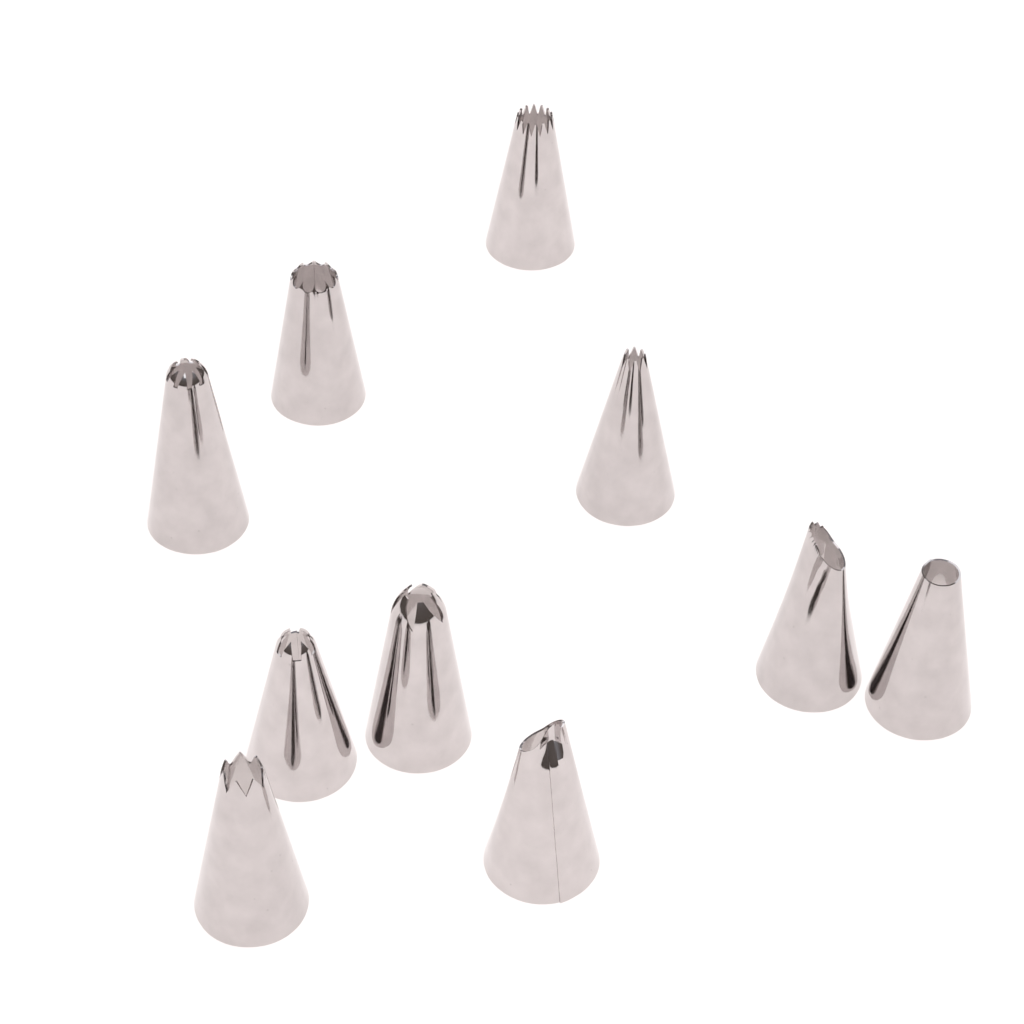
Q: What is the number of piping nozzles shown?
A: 10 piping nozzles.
